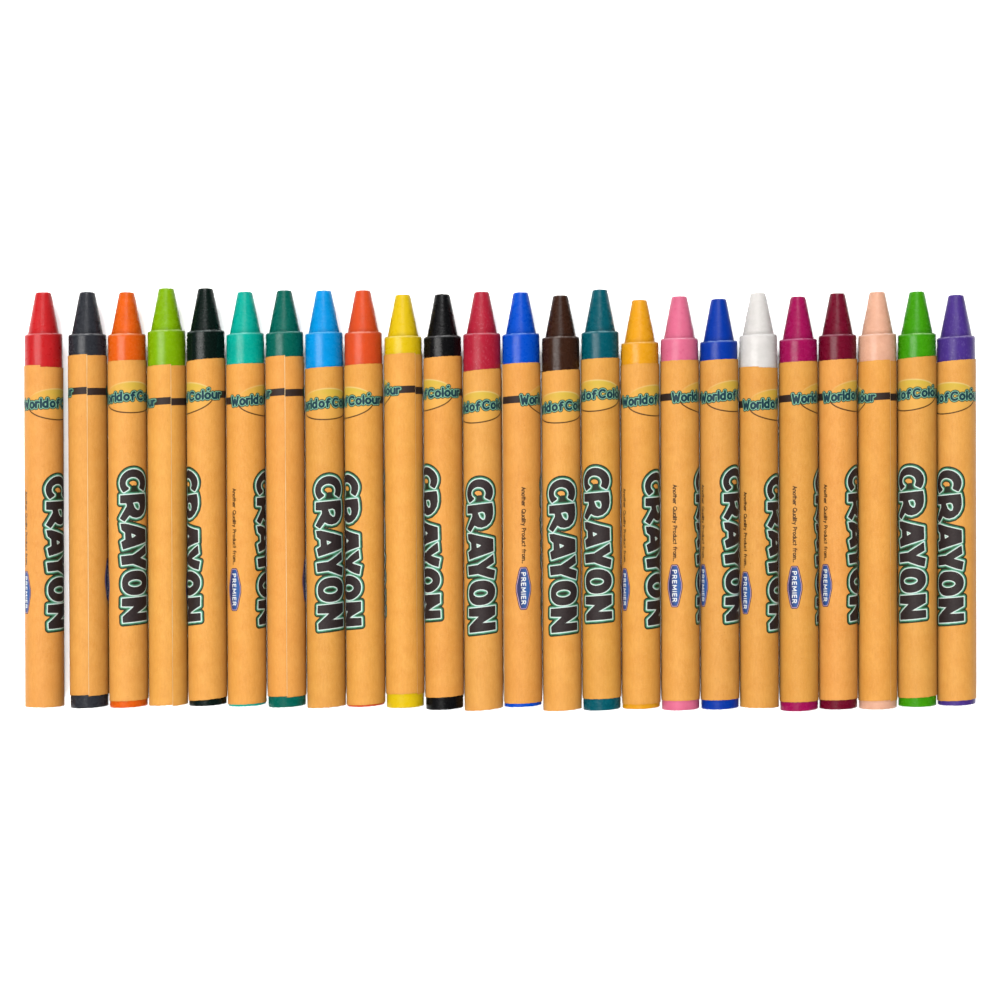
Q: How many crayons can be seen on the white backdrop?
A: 24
